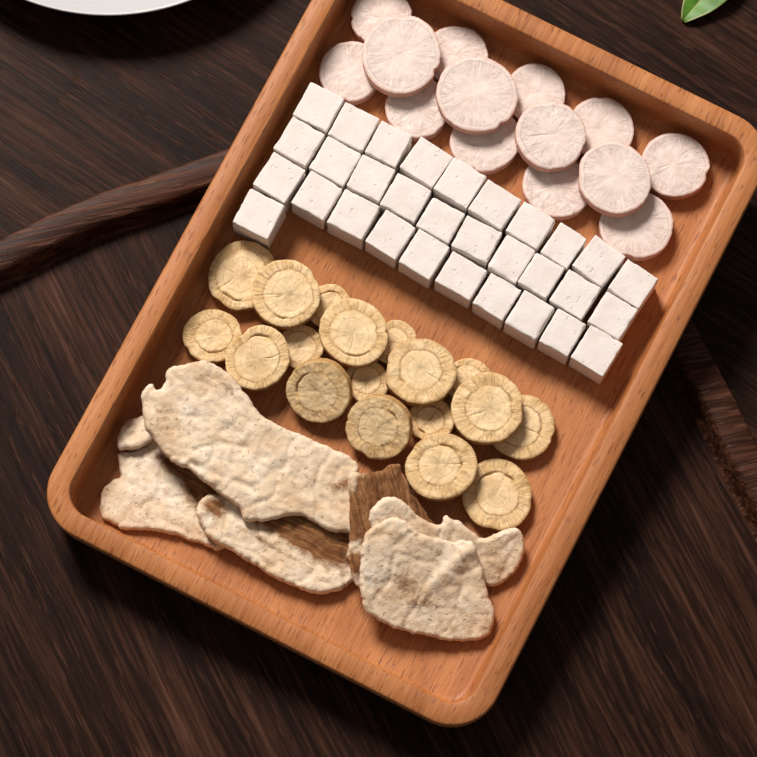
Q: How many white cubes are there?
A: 31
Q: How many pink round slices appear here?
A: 14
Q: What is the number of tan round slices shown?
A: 18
